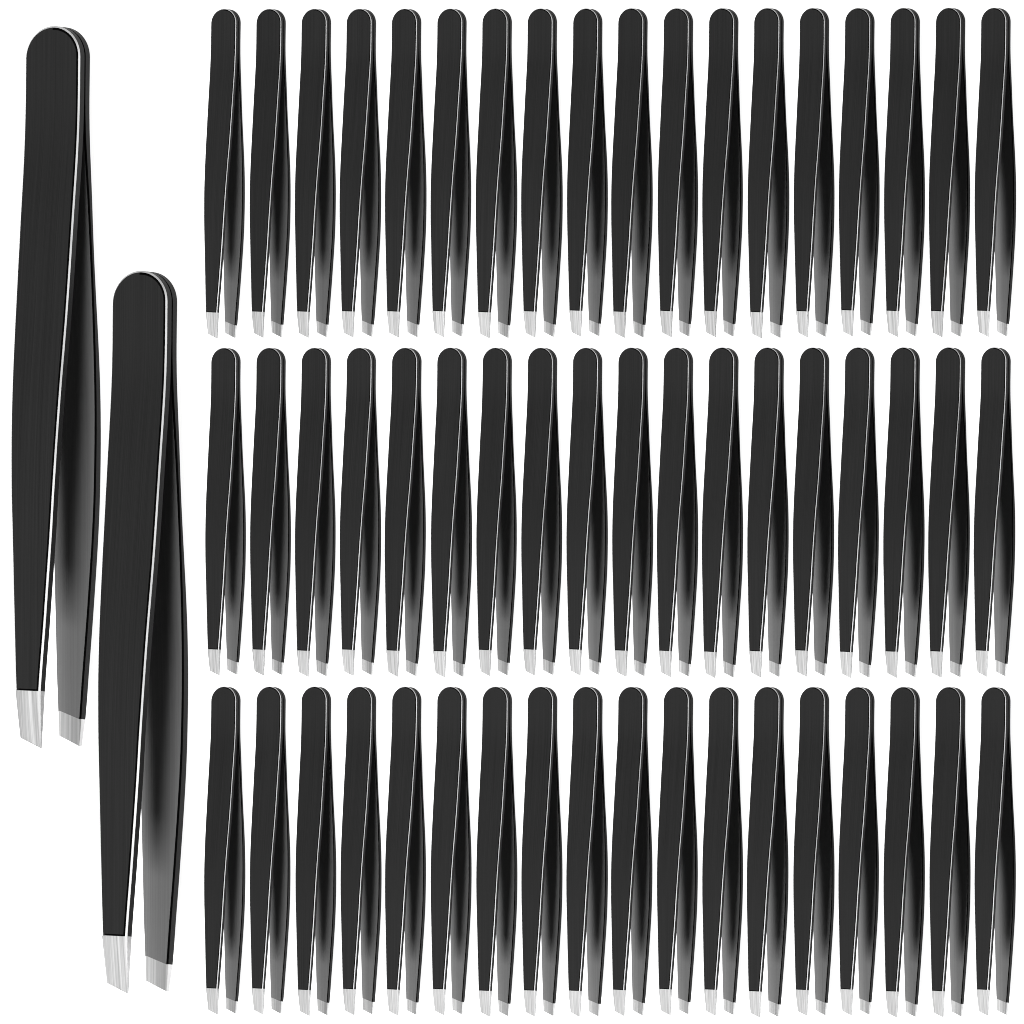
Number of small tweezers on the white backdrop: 54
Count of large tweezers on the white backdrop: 2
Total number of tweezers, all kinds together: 56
